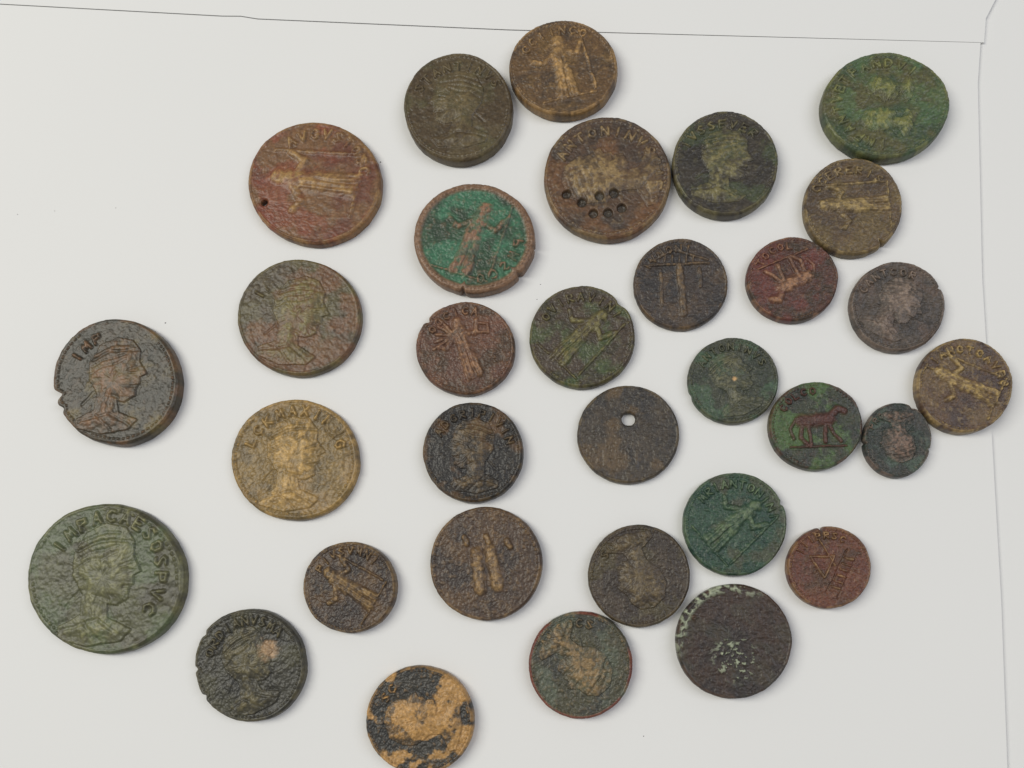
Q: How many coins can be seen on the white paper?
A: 32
